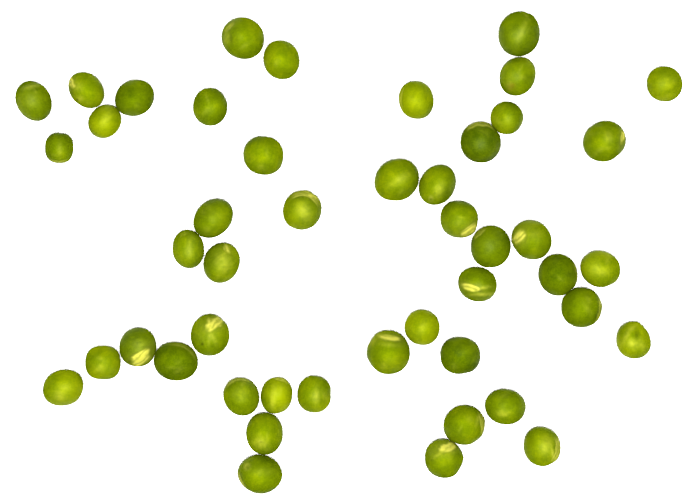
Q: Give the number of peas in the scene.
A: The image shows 47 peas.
